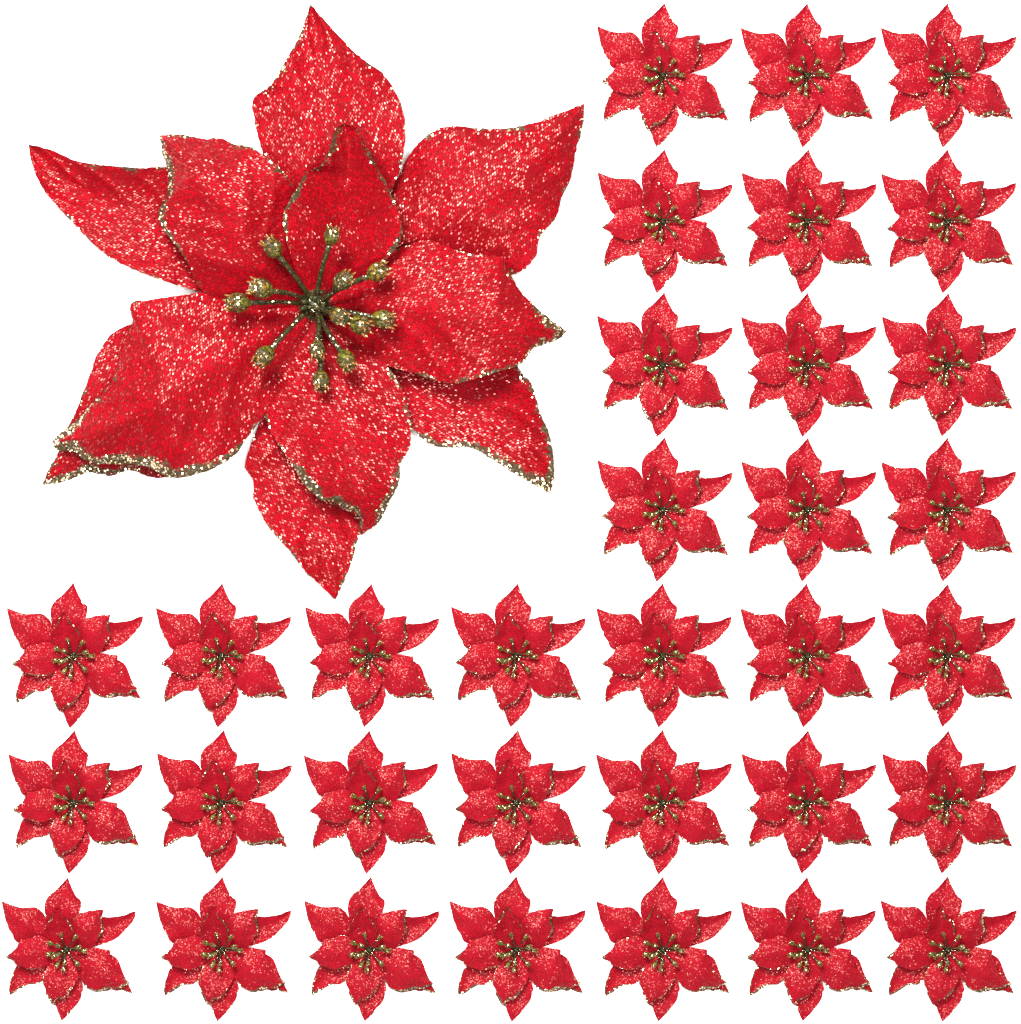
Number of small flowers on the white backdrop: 33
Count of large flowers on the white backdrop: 1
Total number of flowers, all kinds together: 34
